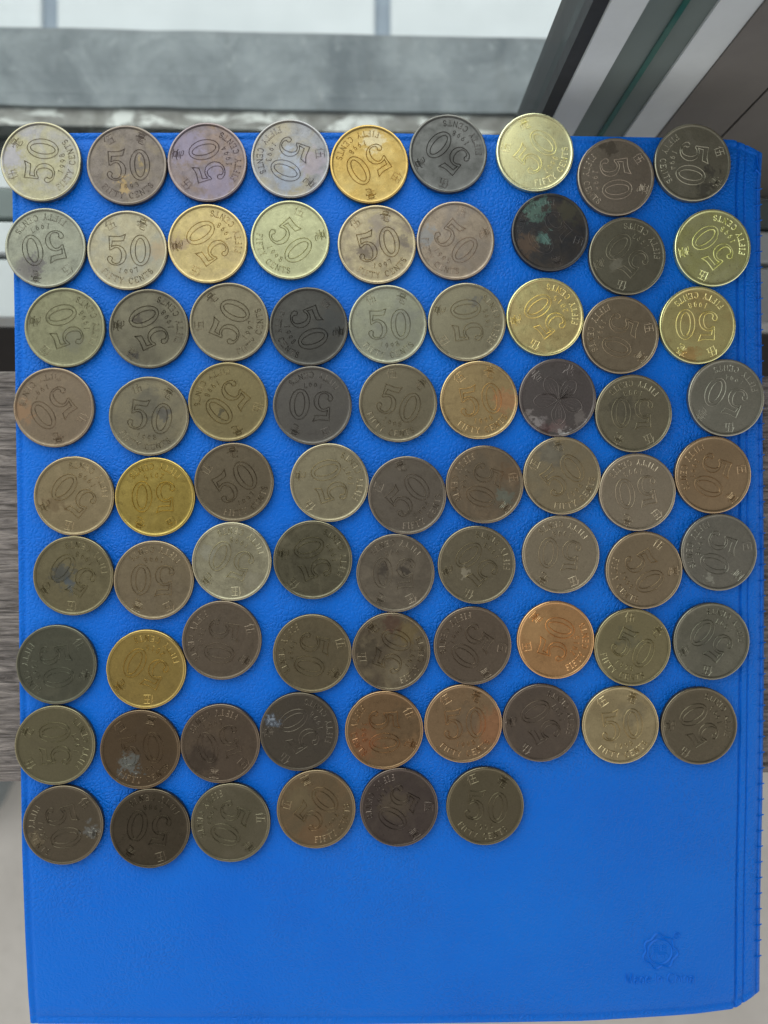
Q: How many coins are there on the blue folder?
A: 78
